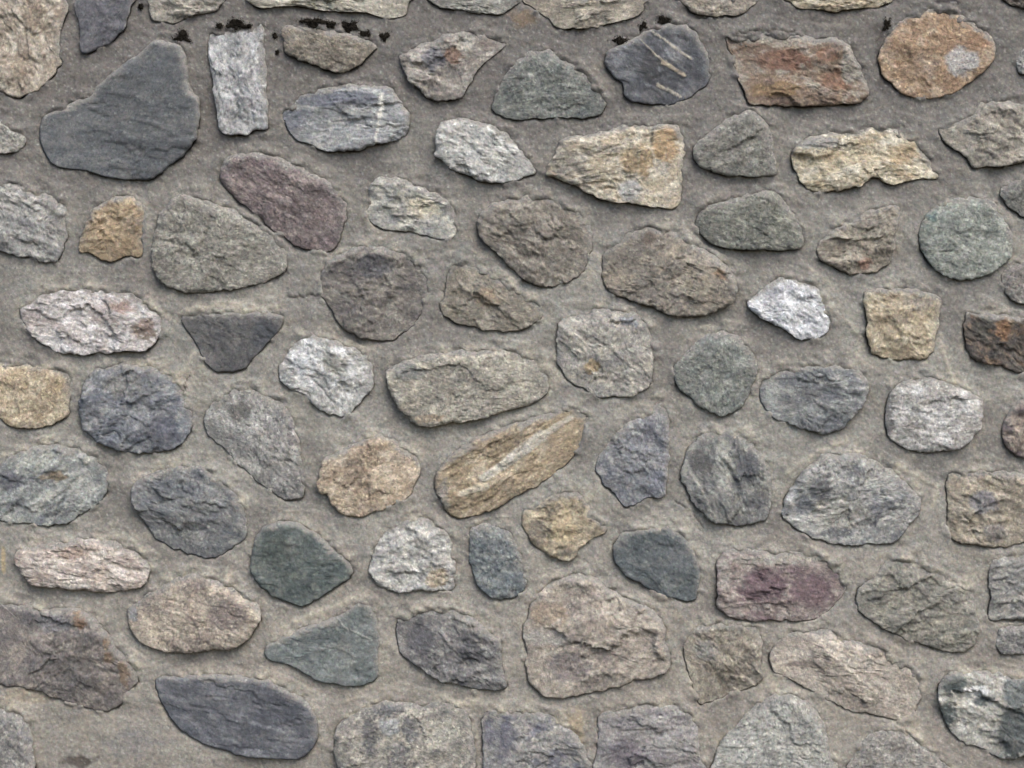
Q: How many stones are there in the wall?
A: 87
